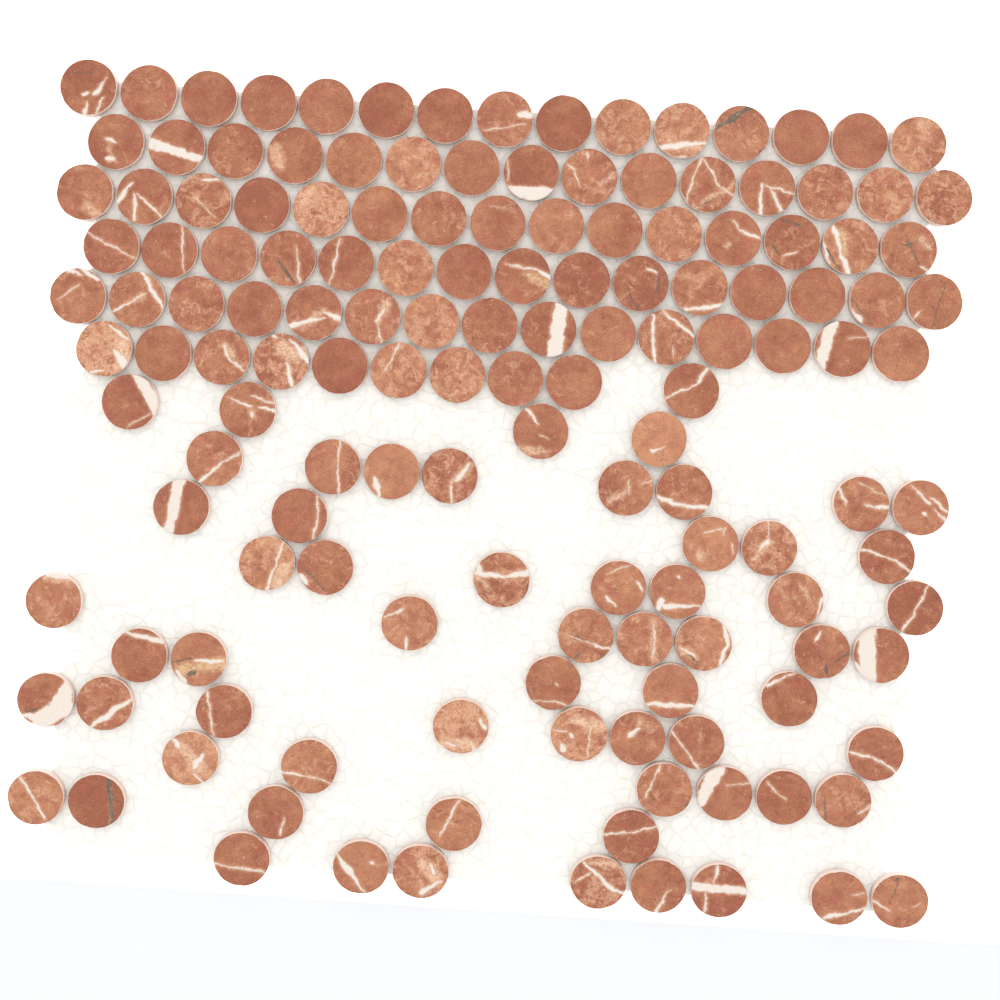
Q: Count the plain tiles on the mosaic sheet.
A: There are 48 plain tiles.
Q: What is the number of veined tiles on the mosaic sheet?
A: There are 100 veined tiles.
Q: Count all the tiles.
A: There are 148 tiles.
